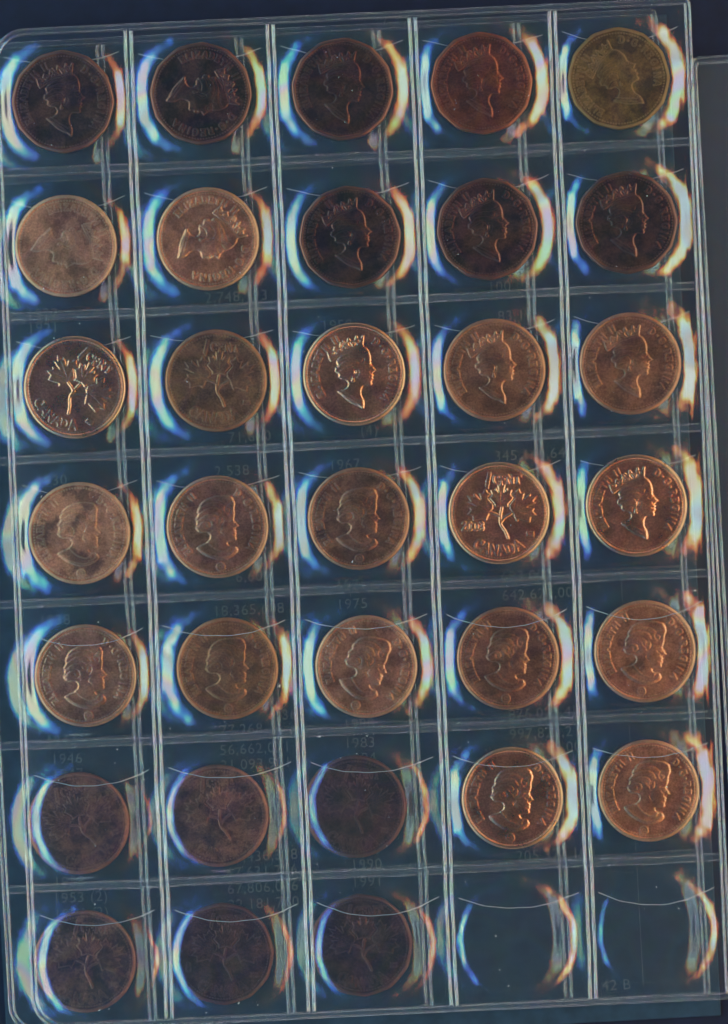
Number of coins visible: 33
